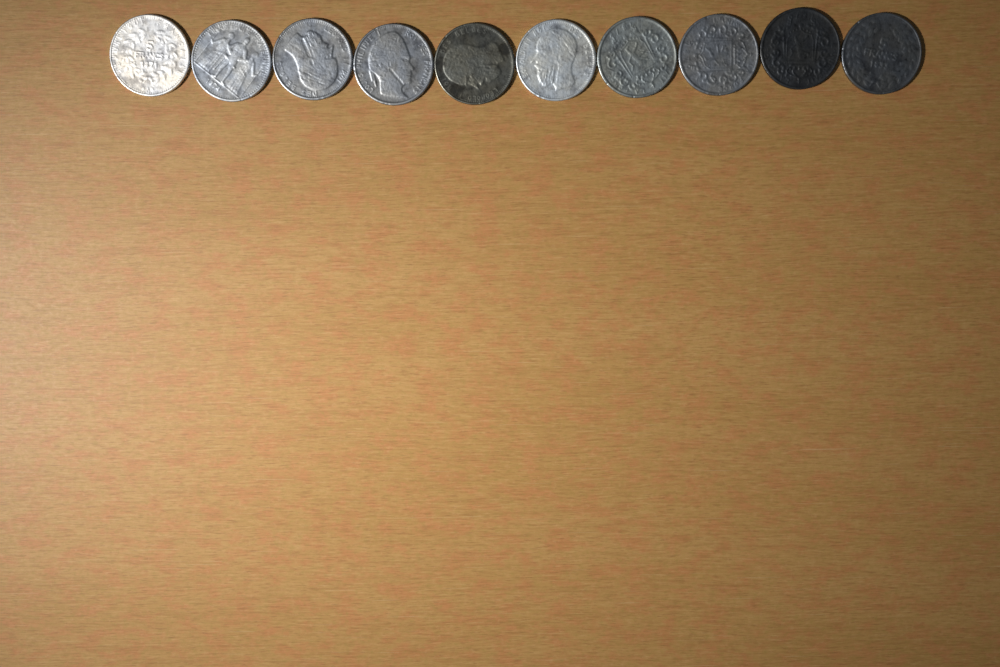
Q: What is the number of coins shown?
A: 10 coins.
